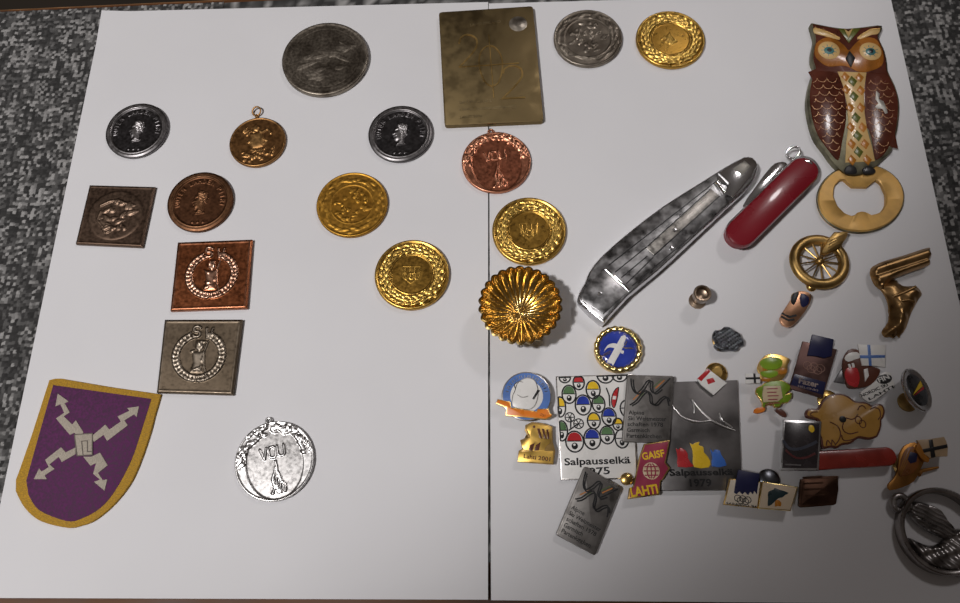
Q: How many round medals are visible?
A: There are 12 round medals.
